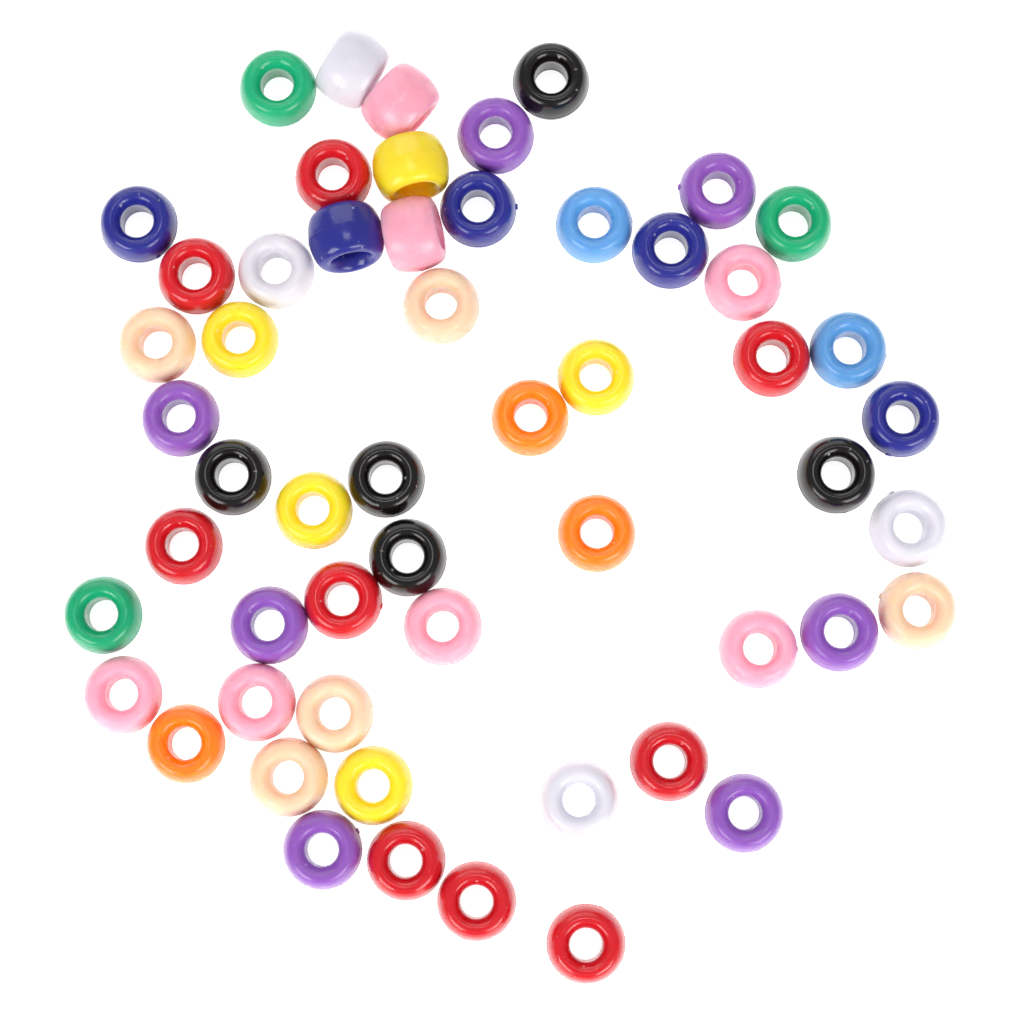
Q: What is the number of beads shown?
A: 55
